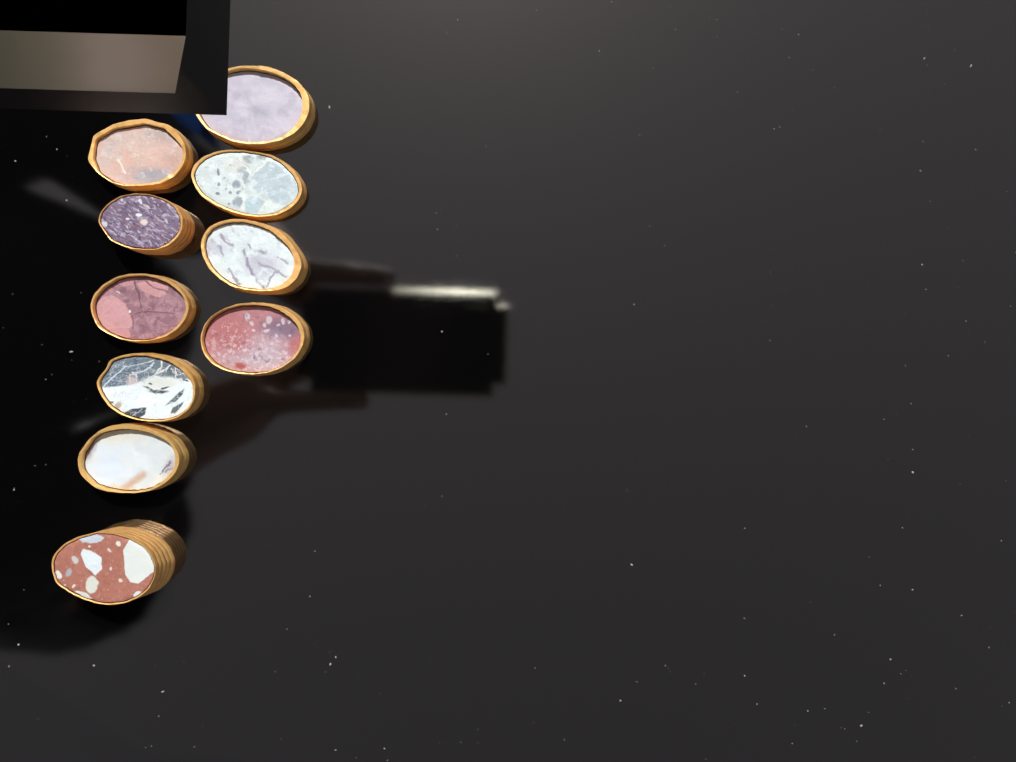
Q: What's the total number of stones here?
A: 10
